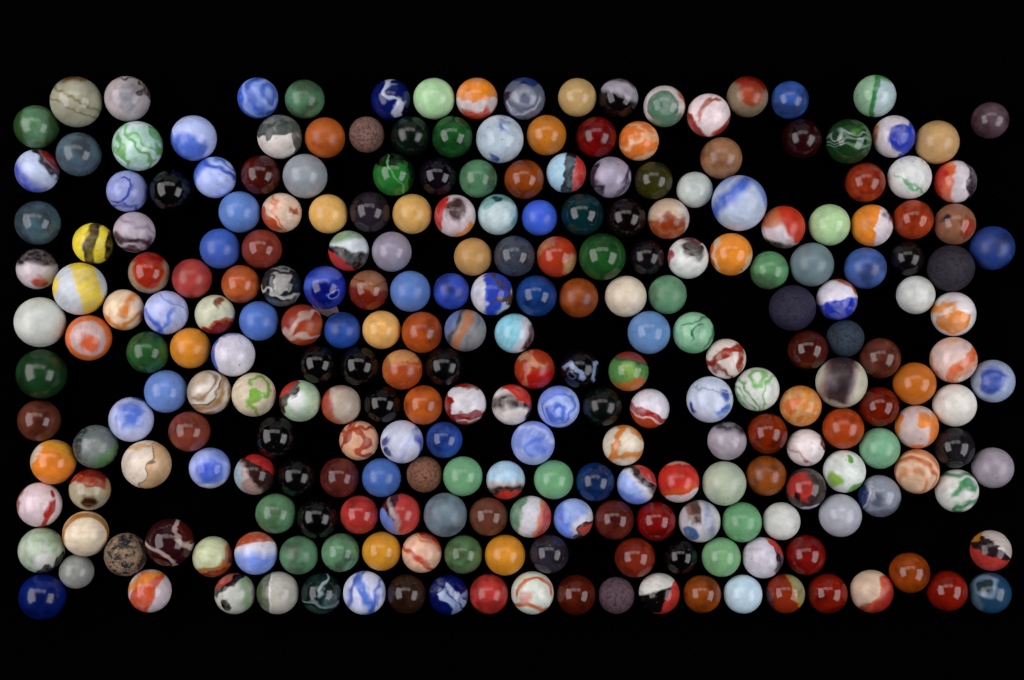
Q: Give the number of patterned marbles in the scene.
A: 125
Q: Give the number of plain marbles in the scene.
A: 128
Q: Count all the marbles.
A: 253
